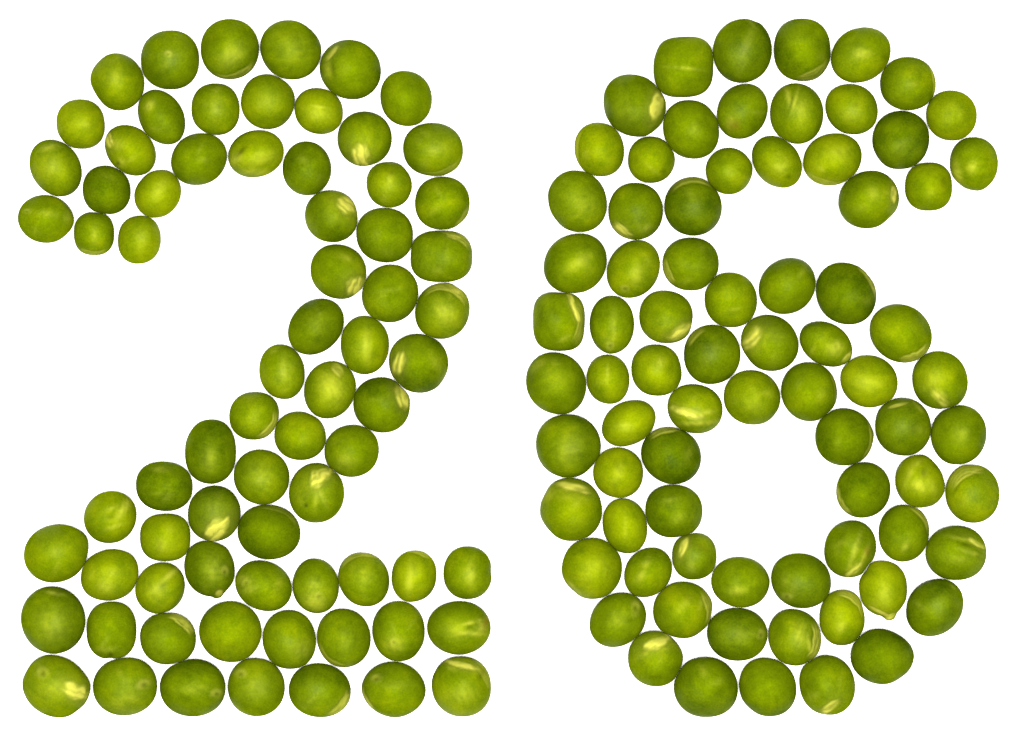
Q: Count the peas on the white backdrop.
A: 149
